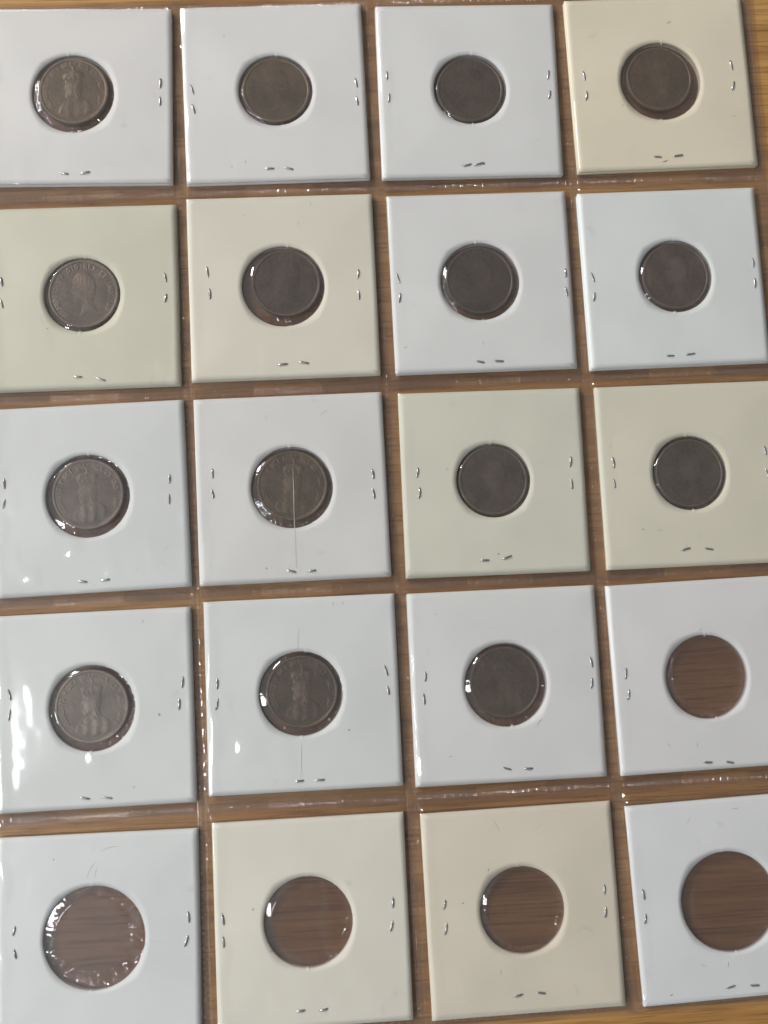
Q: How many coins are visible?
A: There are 15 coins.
